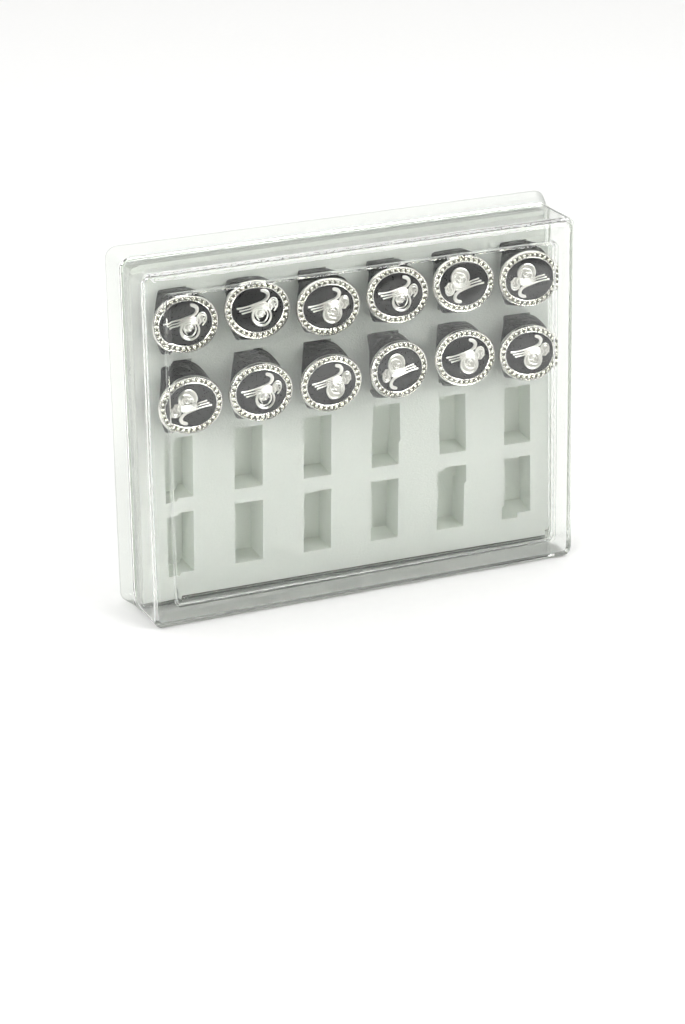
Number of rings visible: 12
